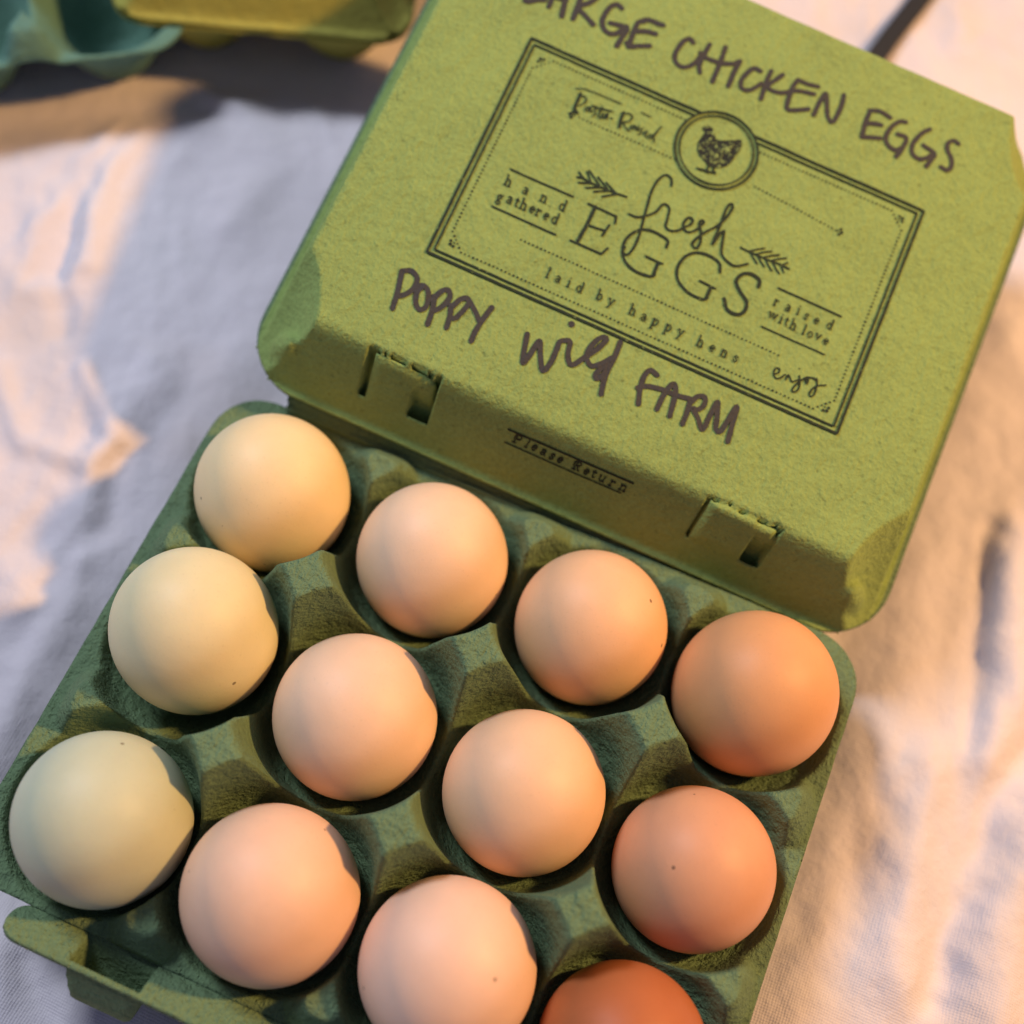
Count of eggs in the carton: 12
